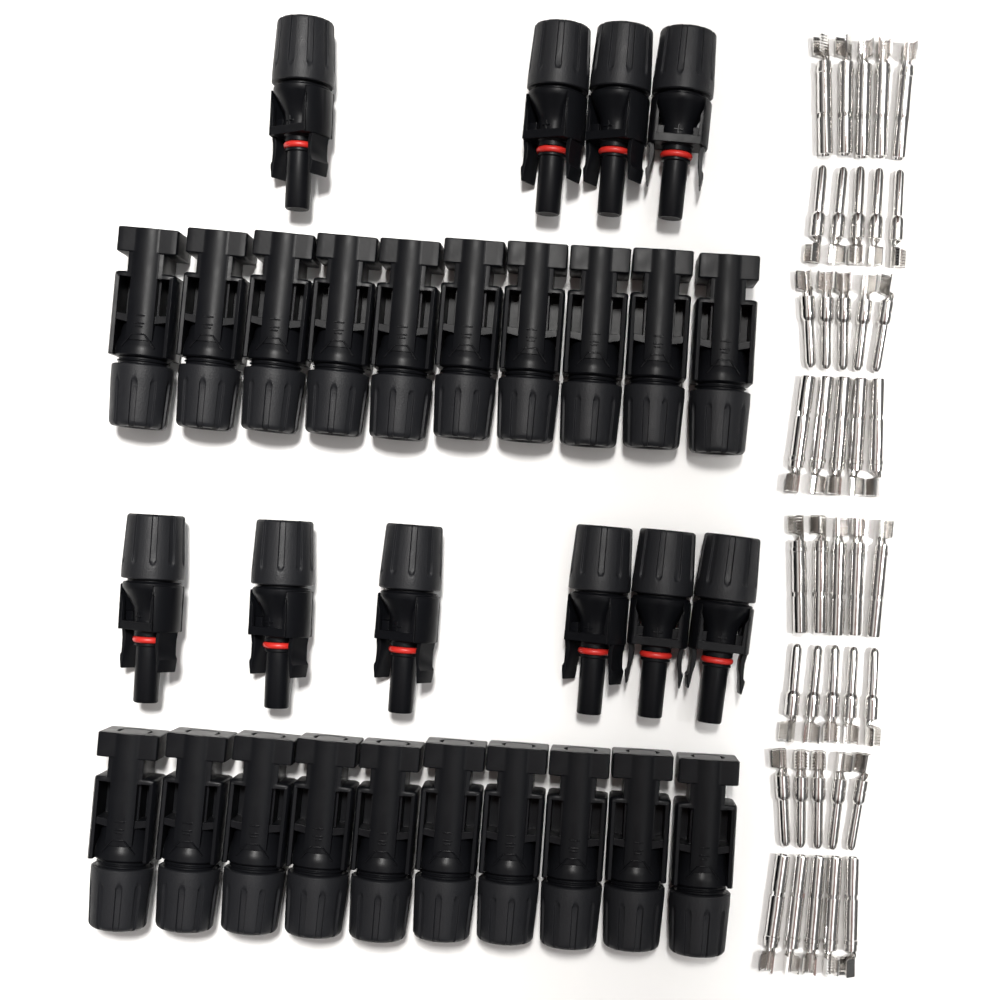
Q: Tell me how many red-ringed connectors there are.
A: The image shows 10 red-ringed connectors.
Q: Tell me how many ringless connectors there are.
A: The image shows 20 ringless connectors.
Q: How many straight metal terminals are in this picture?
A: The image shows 20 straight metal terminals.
